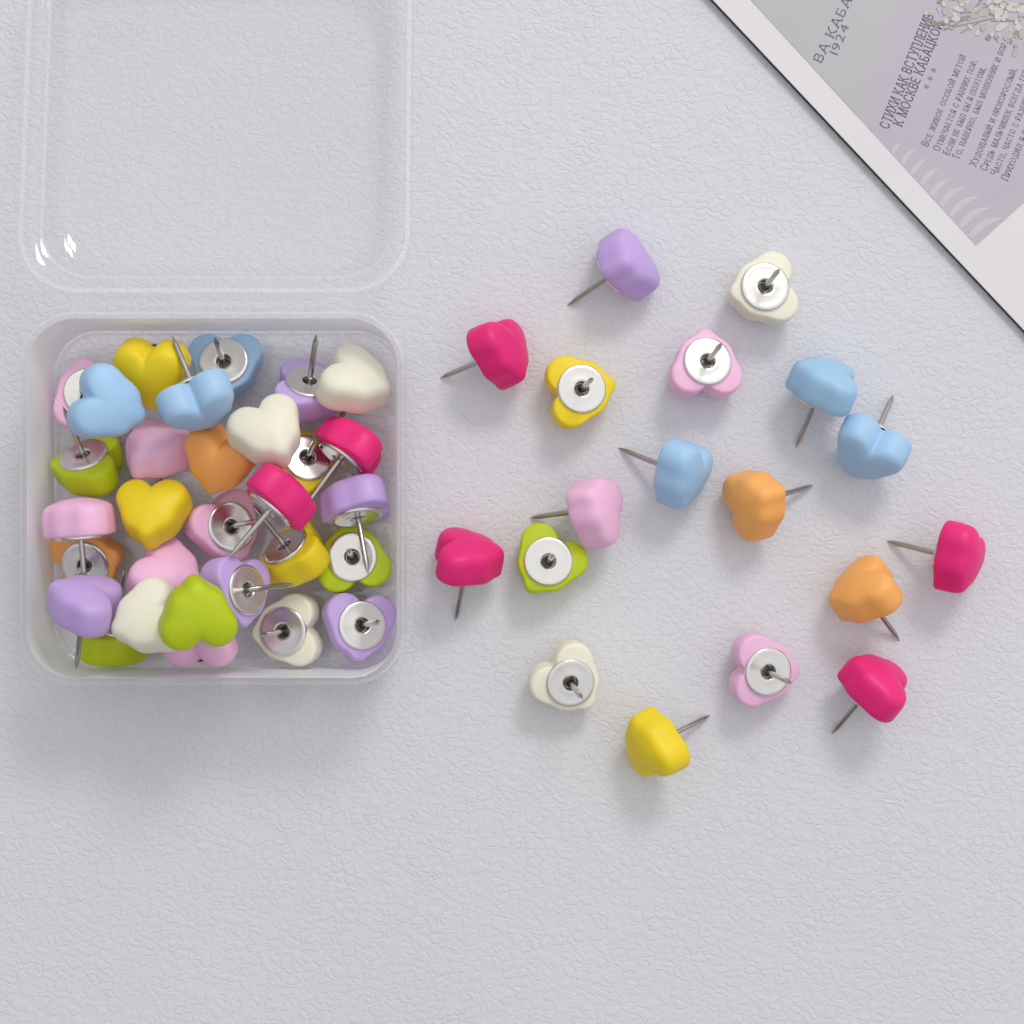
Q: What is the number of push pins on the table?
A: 48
